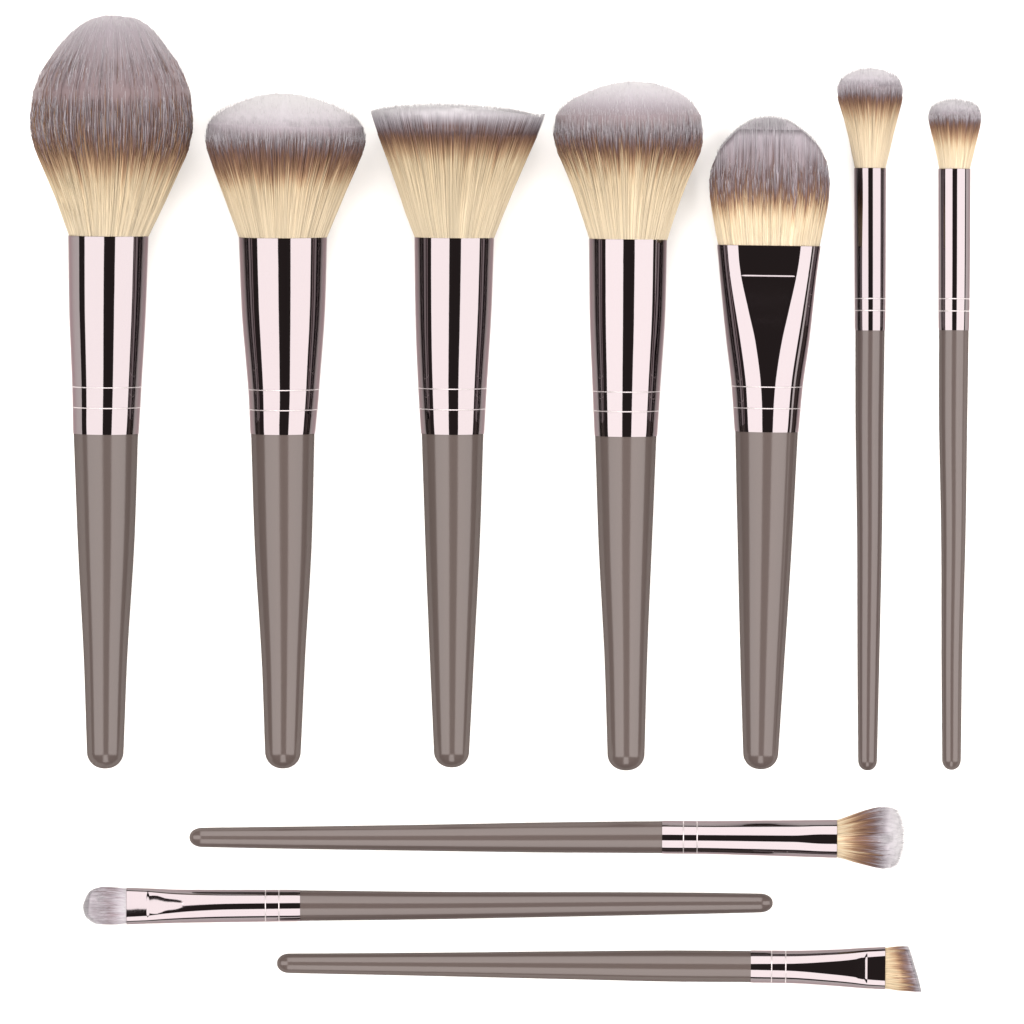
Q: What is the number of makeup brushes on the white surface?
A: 10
